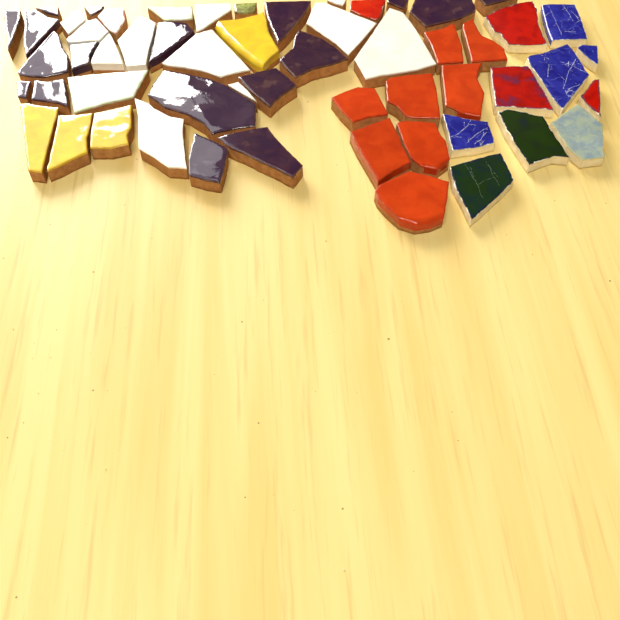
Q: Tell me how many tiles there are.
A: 56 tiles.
